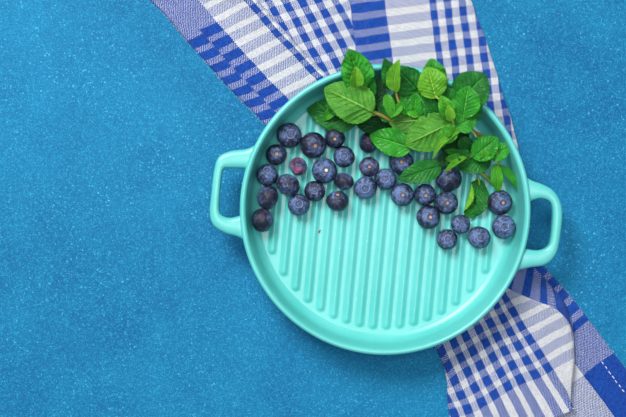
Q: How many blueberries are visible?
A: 30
